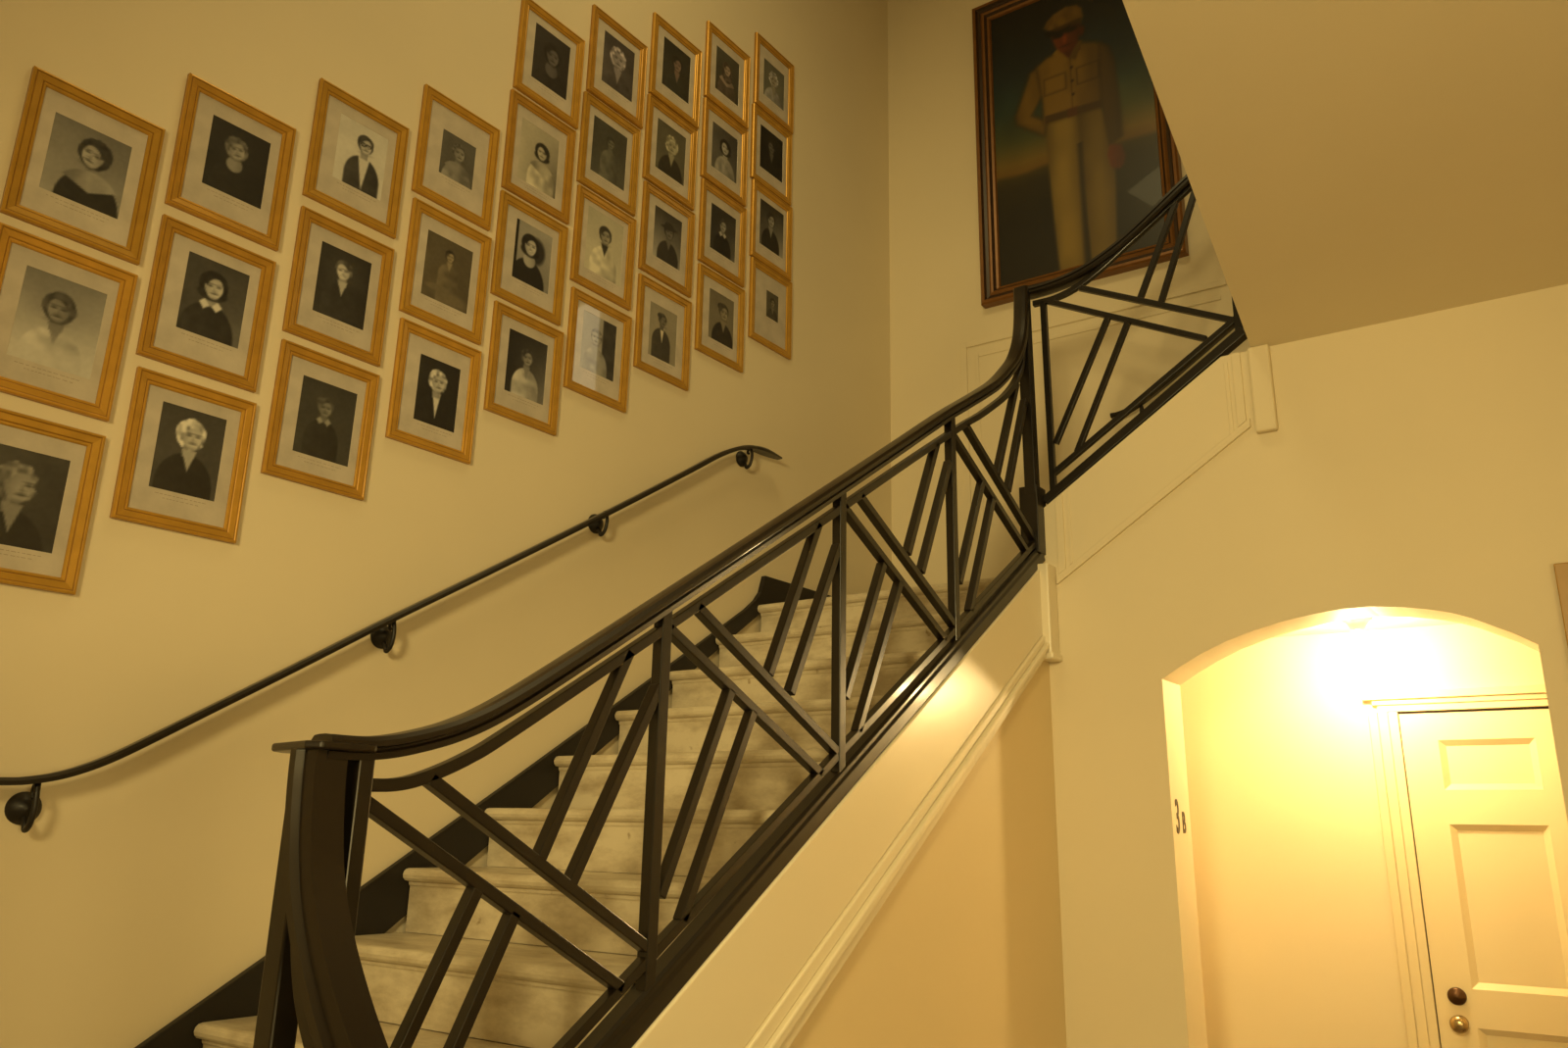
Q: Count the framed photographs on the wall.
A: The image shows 32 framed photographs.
